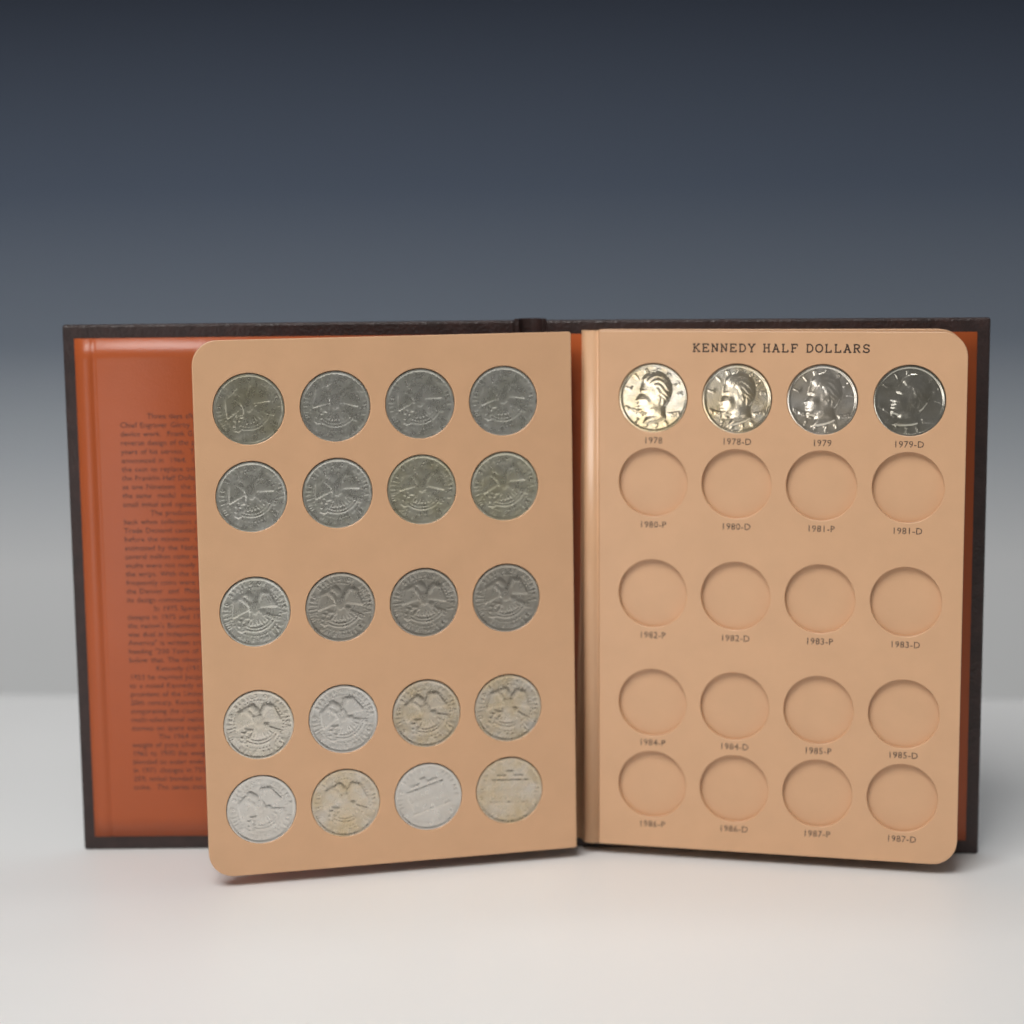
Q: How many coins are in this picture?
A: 24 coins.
